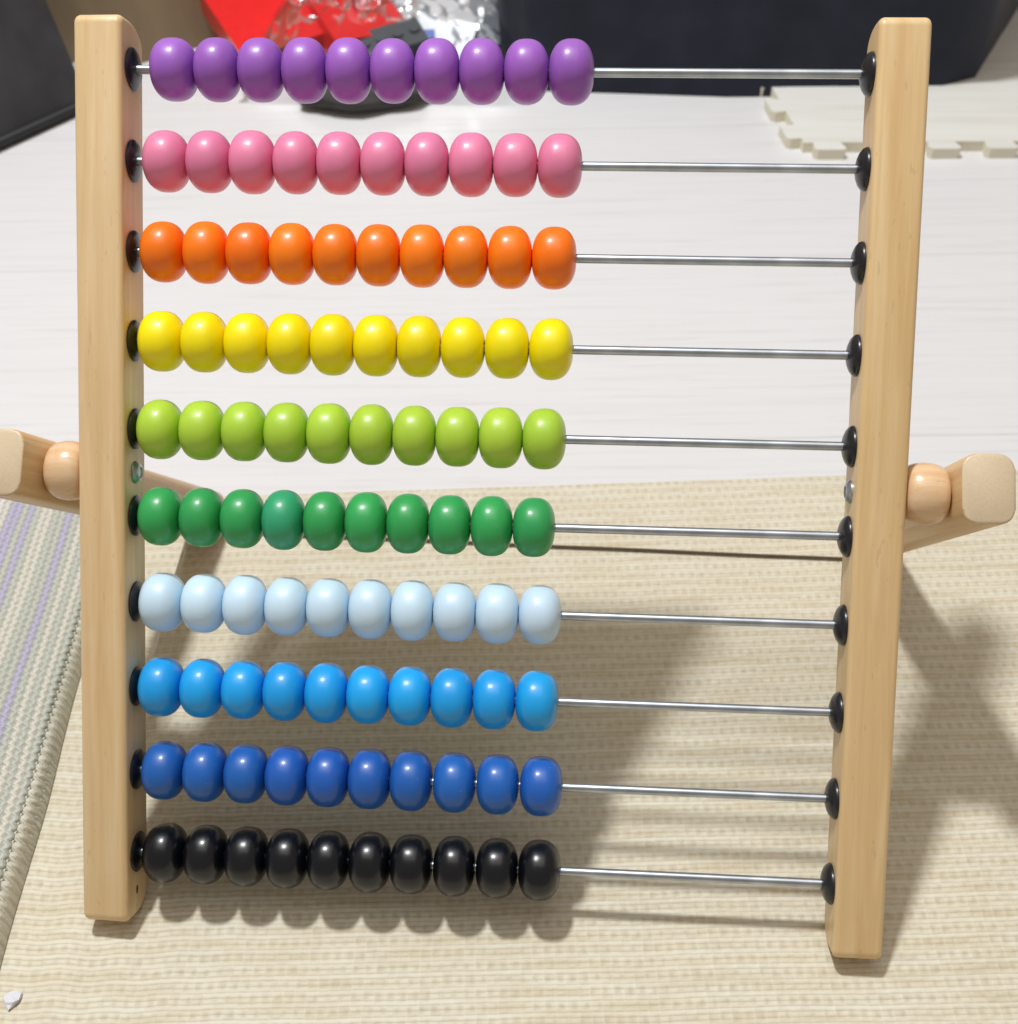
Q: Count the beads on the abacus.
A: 100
